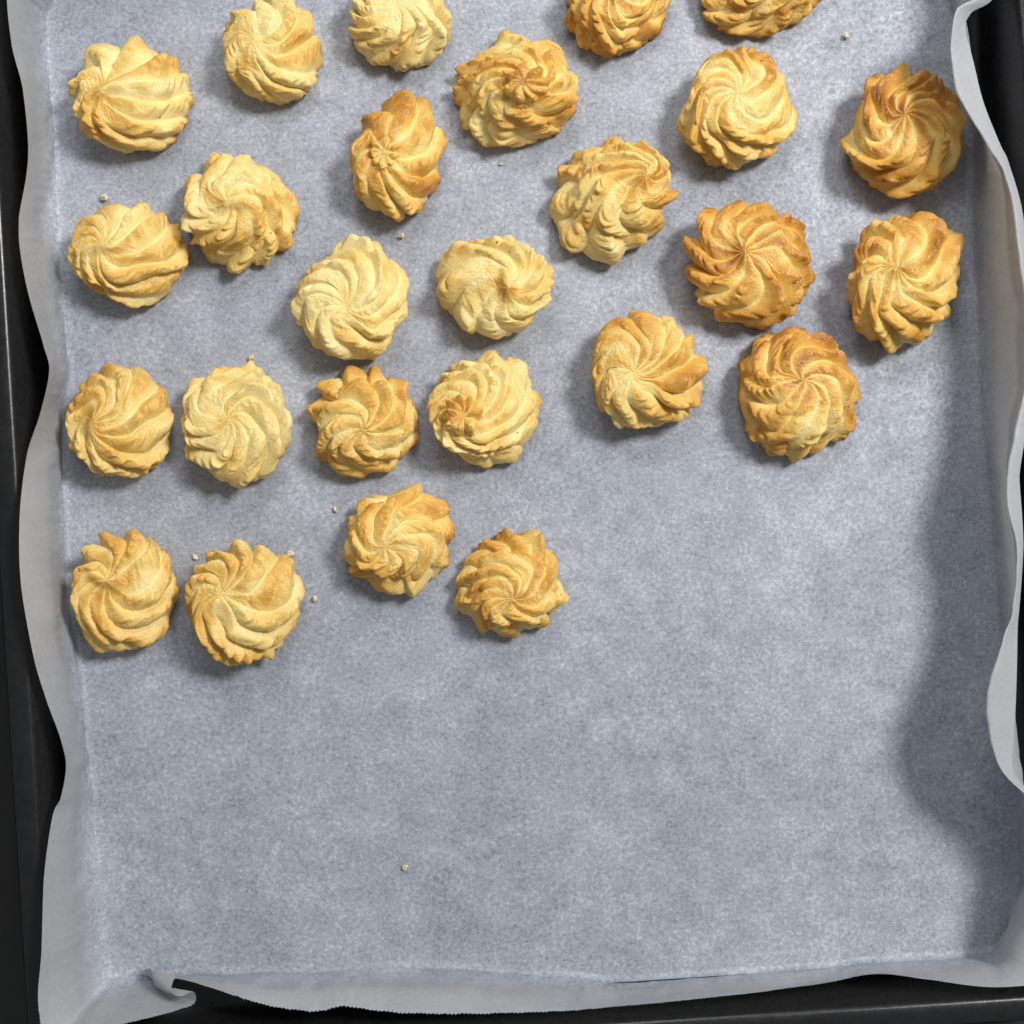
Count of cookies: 26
